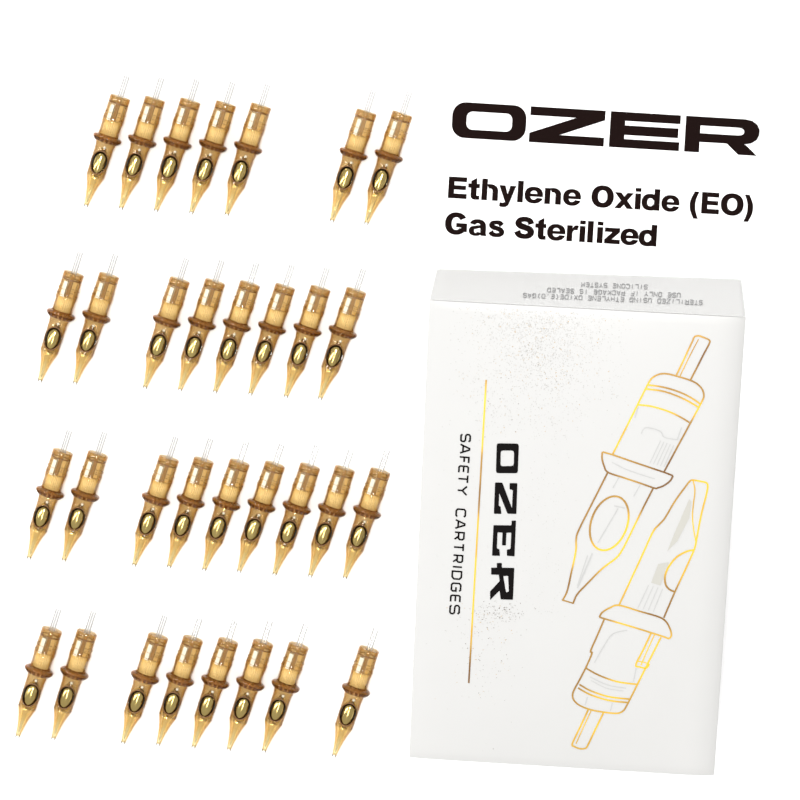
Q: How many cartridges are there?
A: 32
